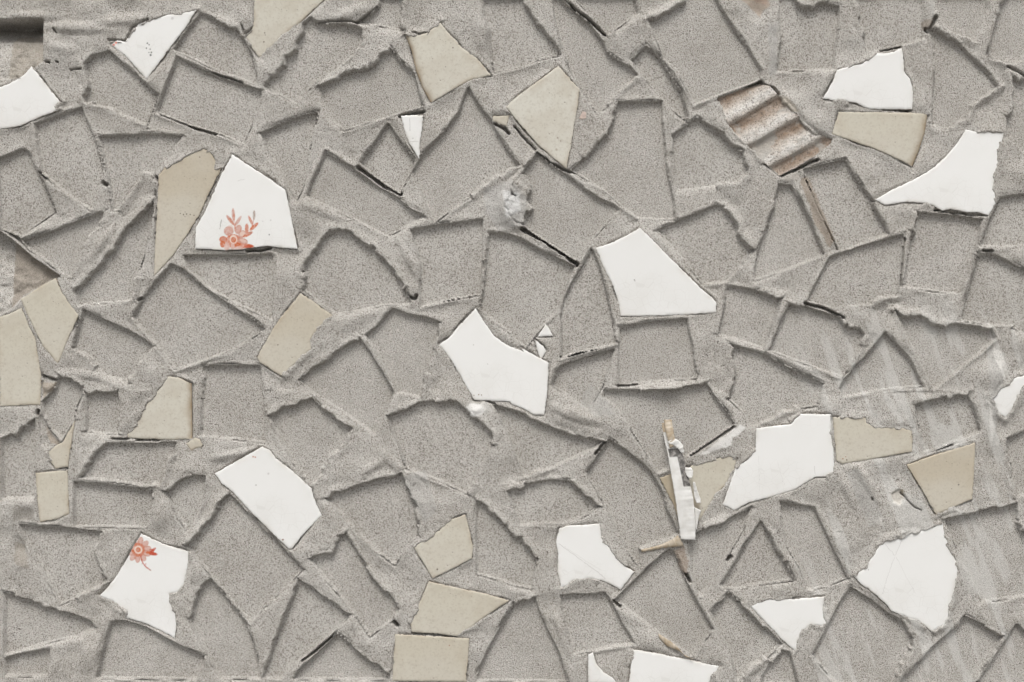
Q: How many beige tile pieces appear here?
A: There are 19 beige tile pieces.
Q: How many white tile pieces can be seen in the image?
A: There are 19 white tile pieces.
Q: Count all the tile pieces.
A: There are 38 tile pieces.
